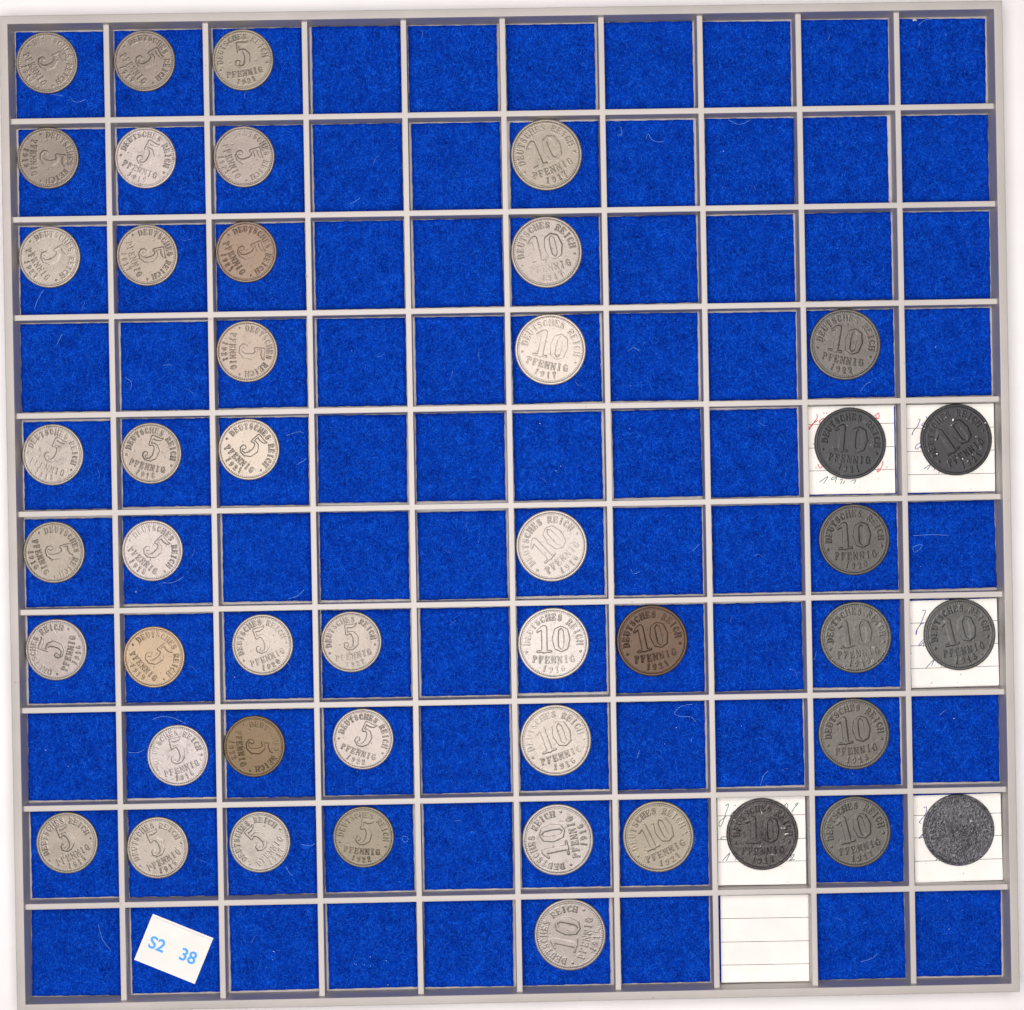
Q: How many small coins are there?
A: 26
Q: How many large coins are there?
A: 20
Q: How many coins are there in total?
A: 46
